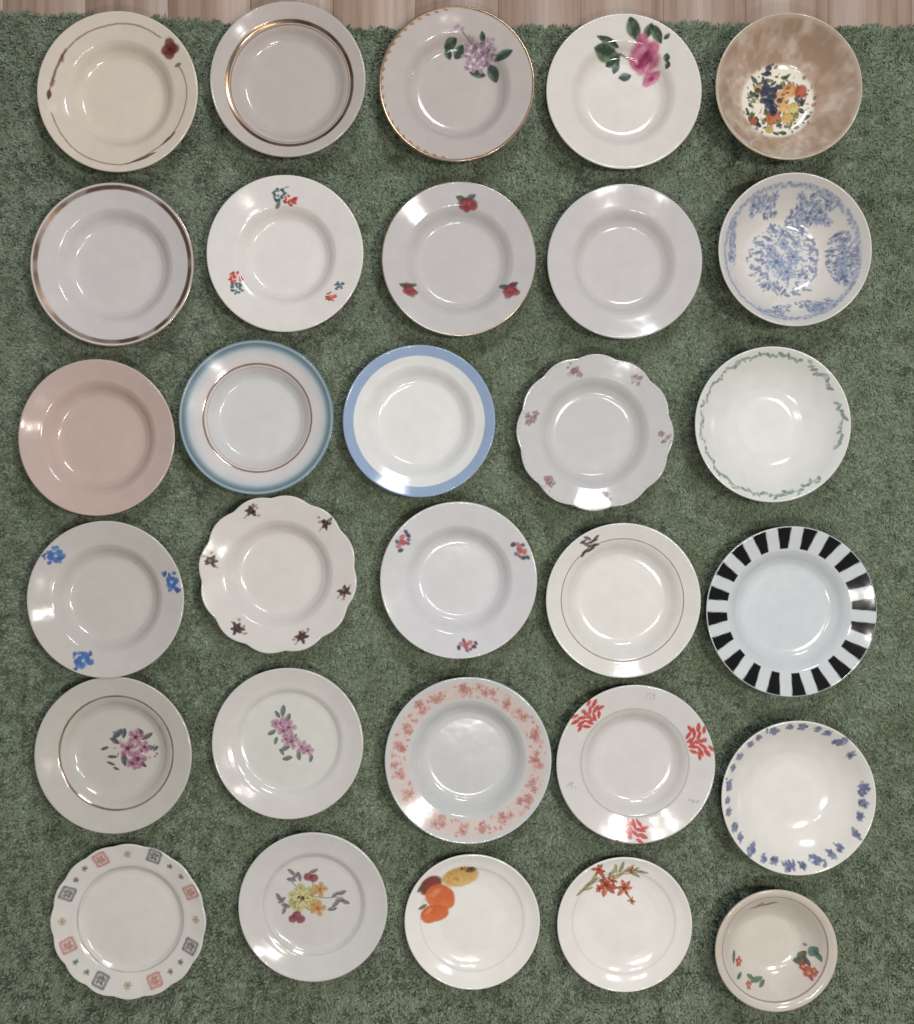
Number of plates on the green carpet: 25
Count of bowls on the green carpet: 5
